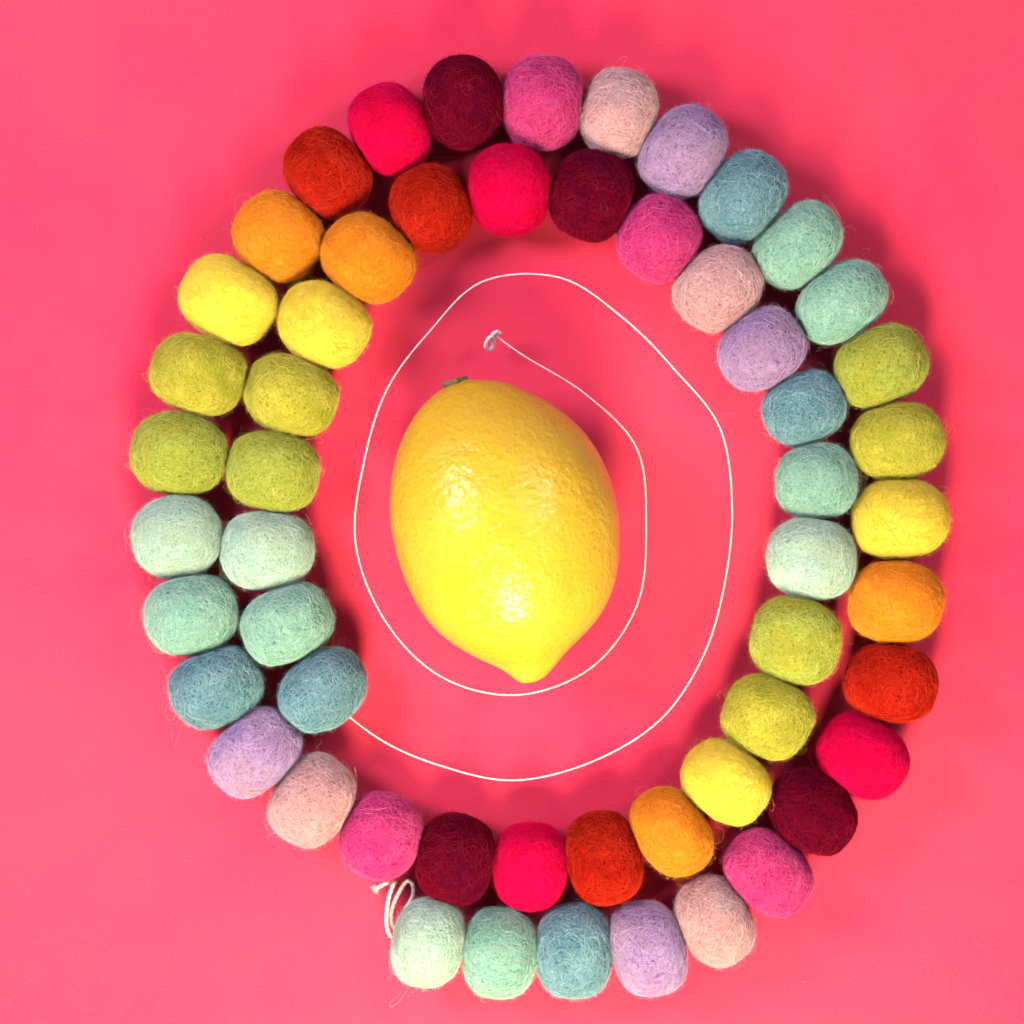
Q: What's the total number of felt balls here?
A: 55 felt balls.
